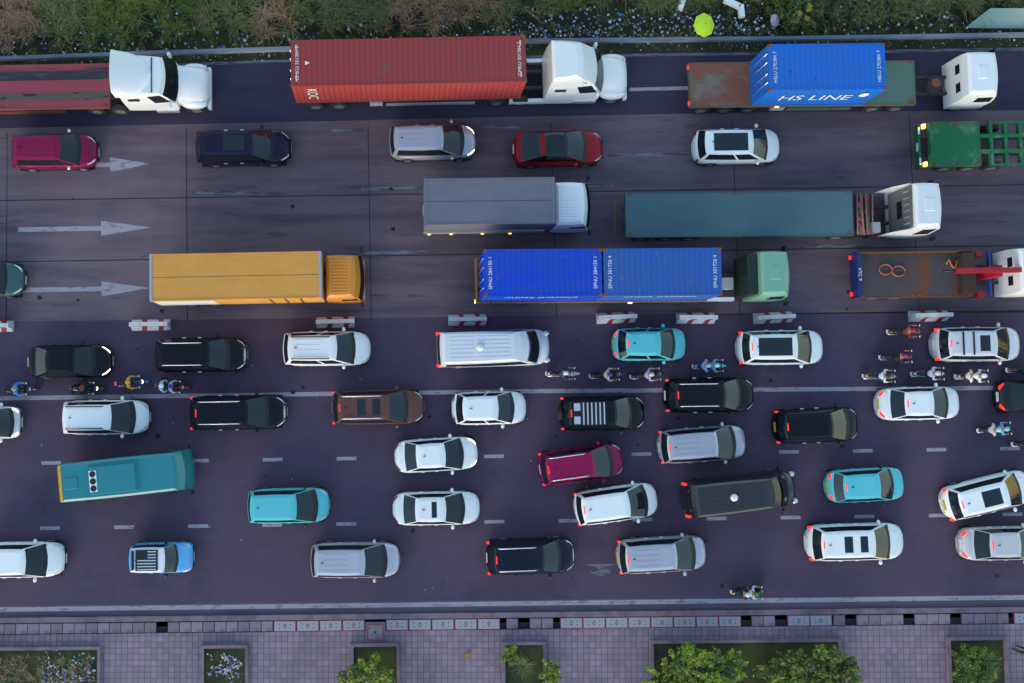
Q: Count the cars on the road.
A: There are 37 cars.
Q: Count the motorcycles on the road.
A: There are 17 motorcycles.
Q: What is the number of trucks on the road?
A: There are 9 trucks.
